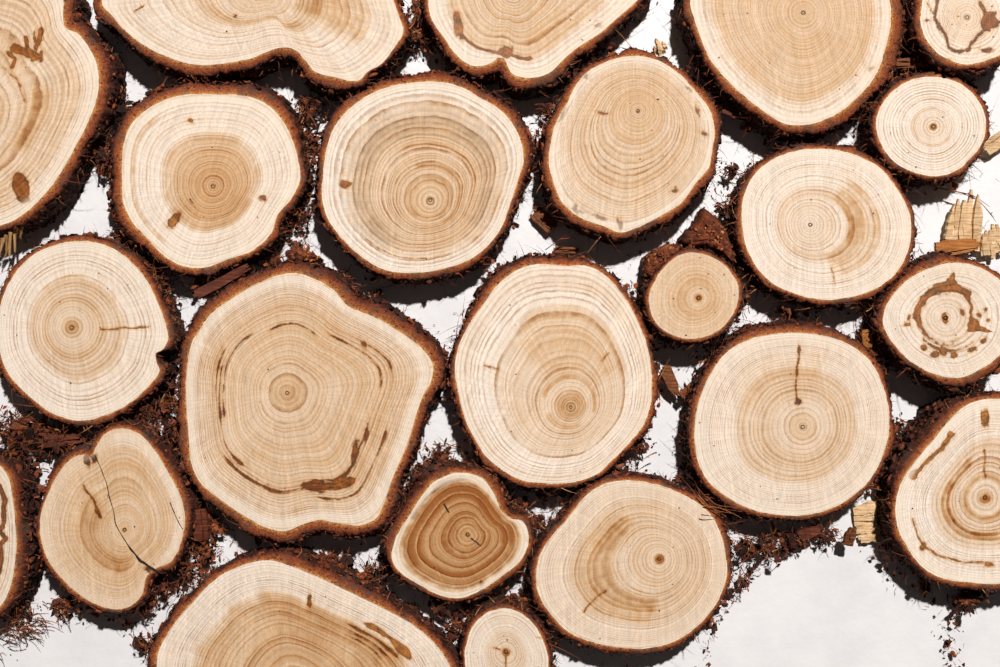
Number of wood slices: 23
